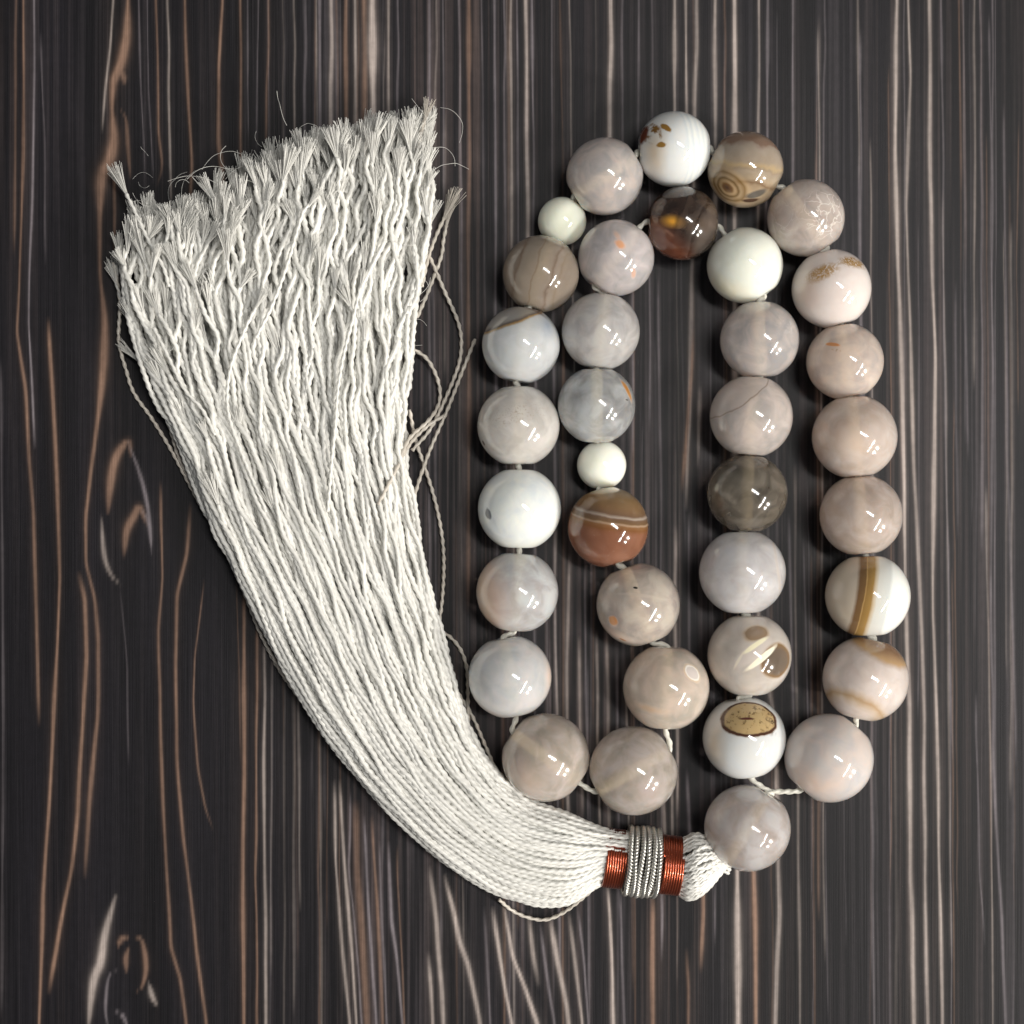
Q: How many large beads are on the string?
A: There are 34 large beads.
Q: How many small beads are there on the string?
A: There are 2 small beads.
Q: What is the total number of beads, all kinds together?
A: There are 36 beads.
